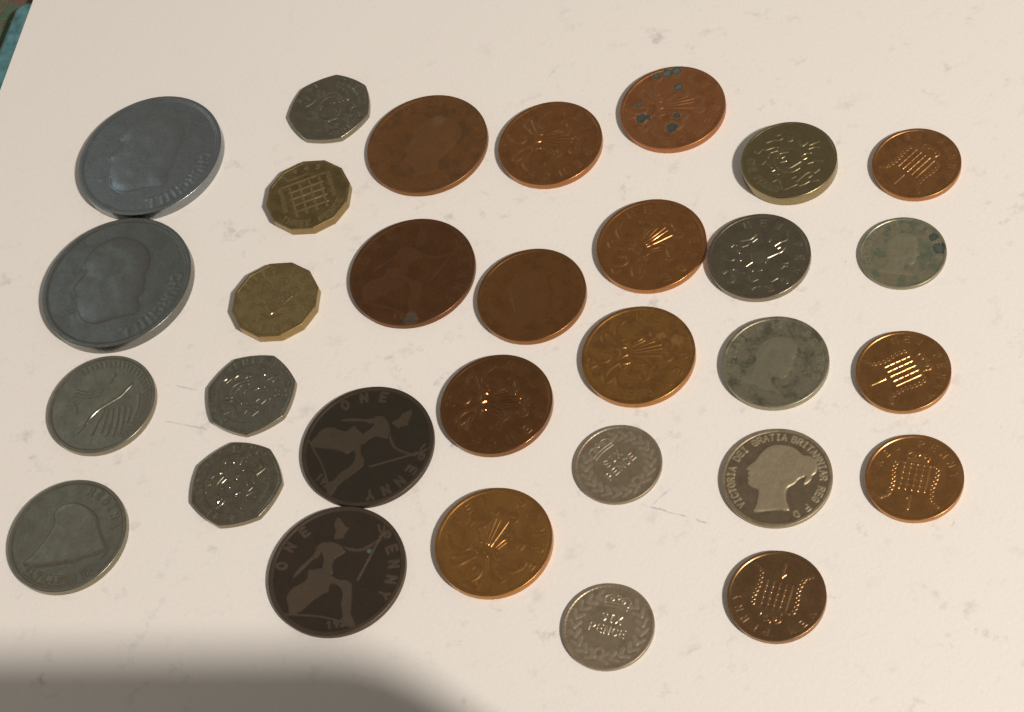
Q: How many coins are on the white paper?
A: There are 31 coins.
